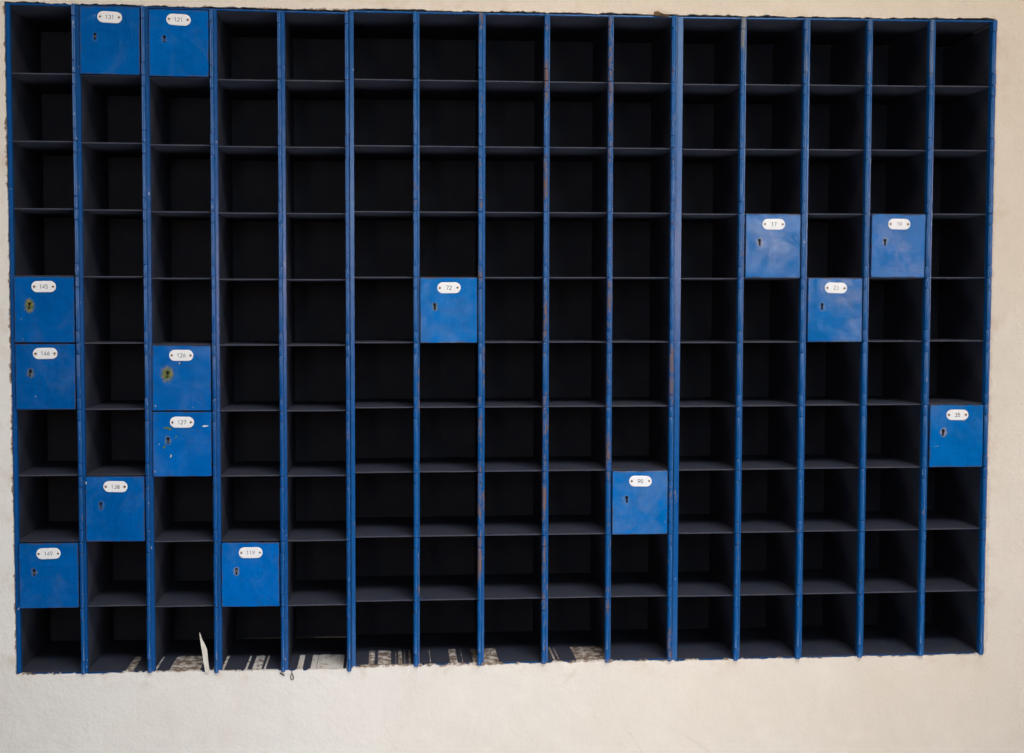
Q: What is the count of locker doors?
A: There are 15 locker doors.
